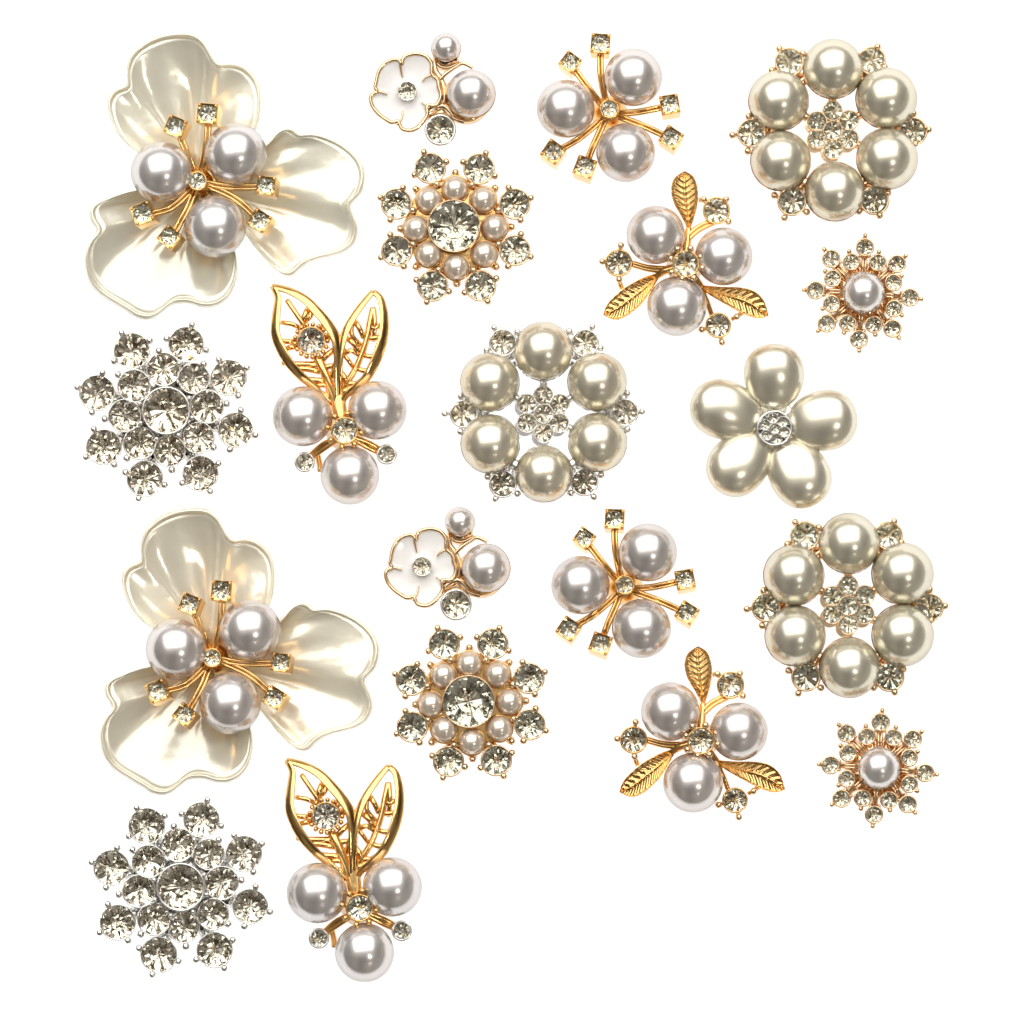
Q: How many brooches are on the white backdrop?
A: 20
